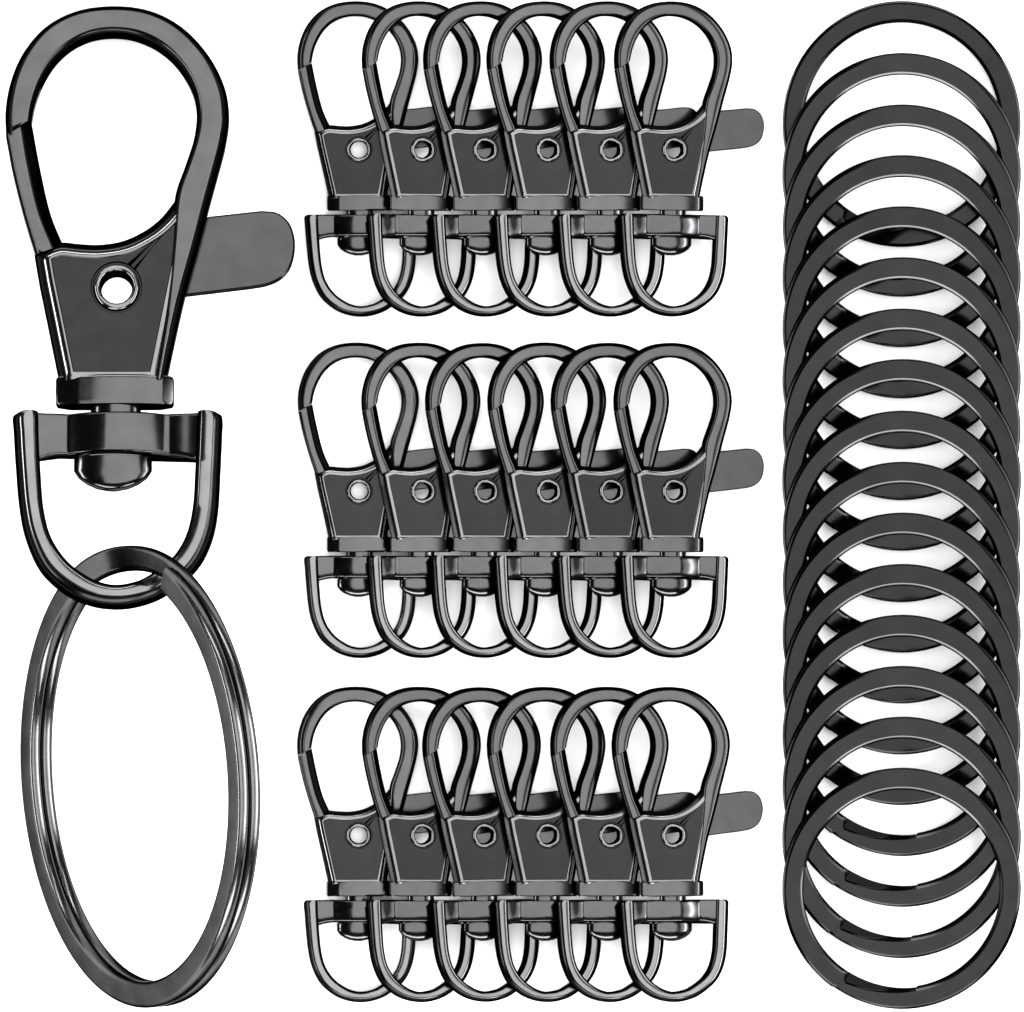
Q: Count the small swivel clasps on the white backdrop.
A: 18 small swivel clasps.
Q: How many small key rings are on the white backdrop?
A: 16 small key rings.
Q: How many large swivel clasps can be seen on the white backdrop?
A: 1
